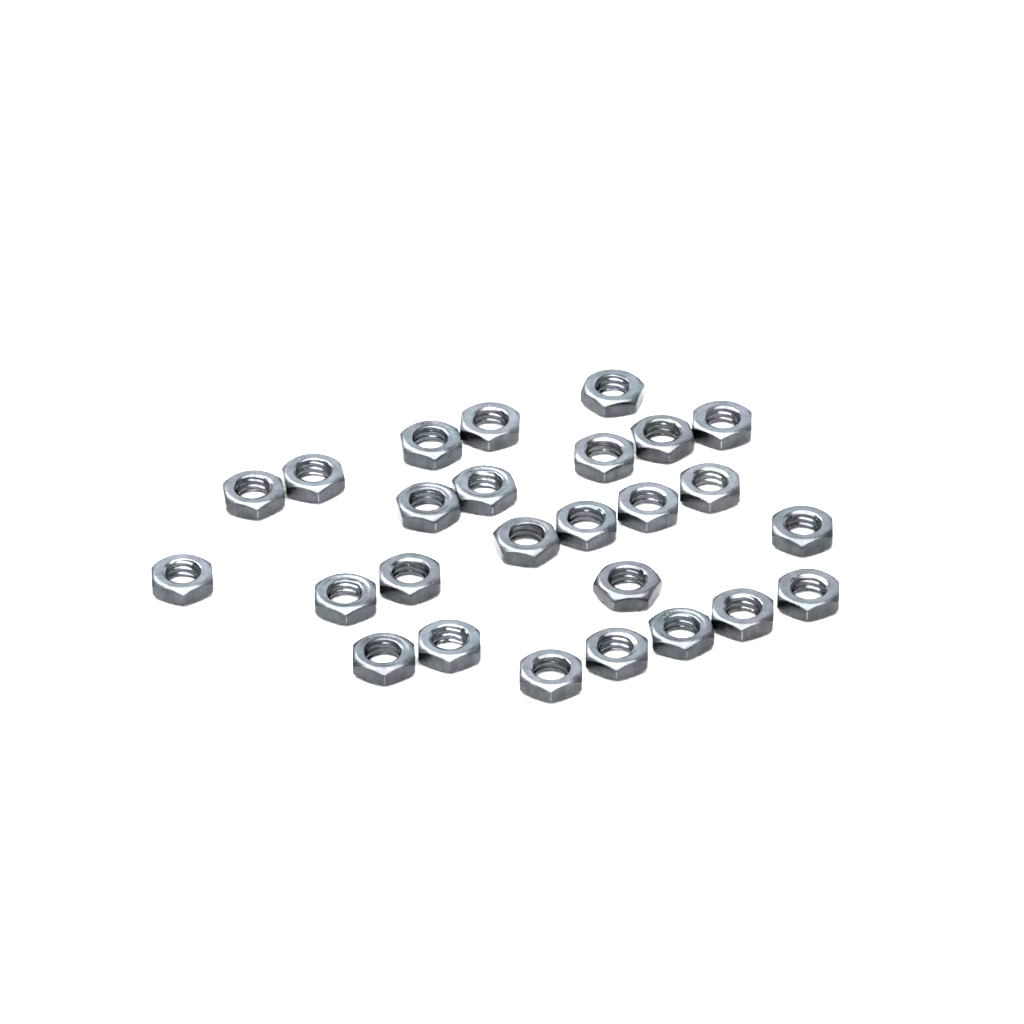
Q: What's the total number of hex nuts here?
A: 26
